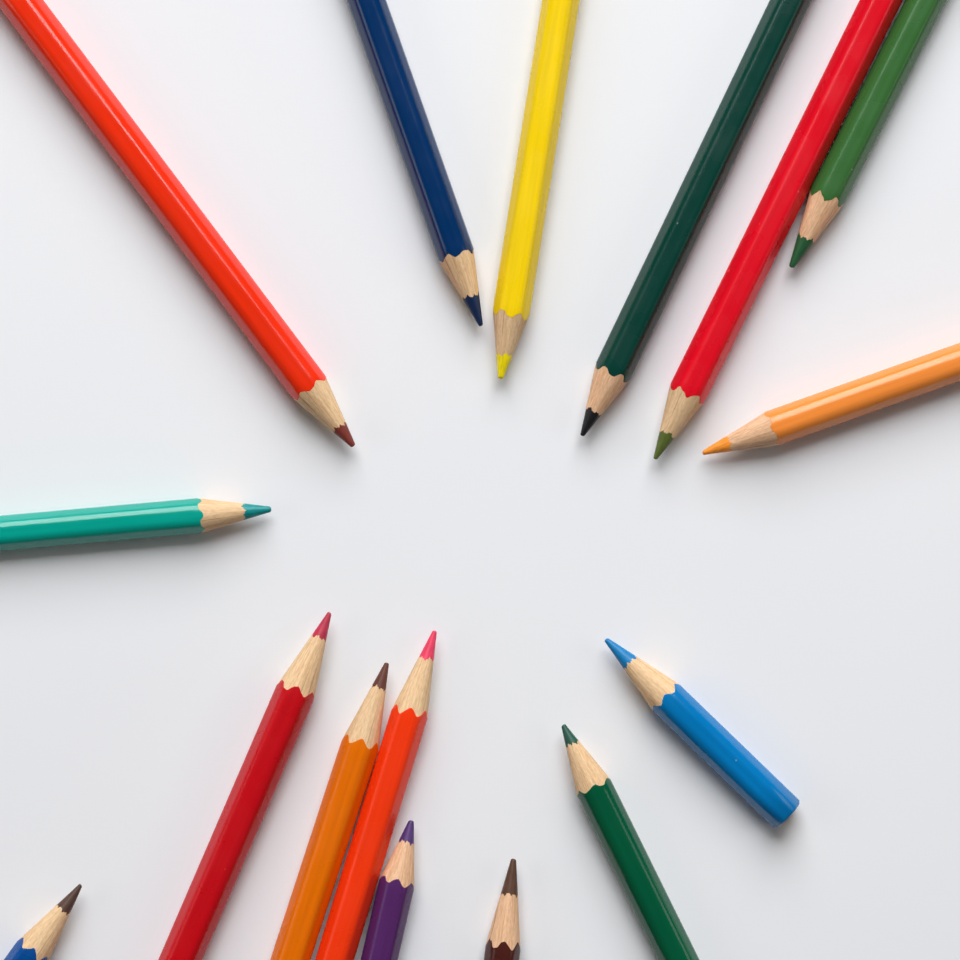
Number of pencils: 16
